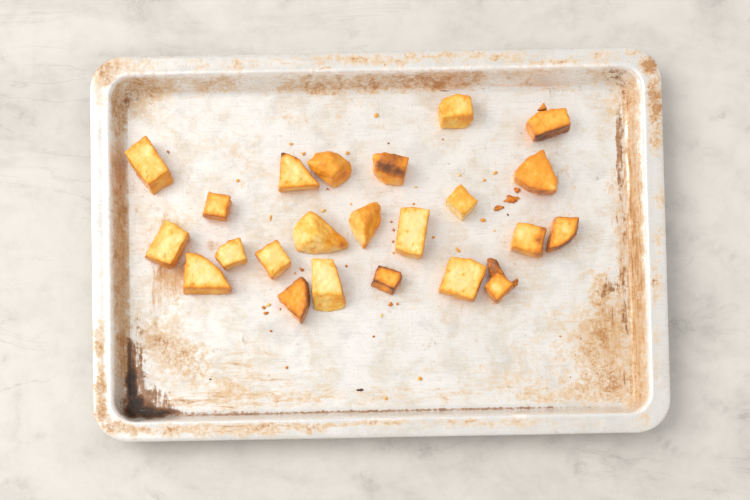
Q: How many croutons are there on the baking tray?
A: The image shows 23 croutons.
